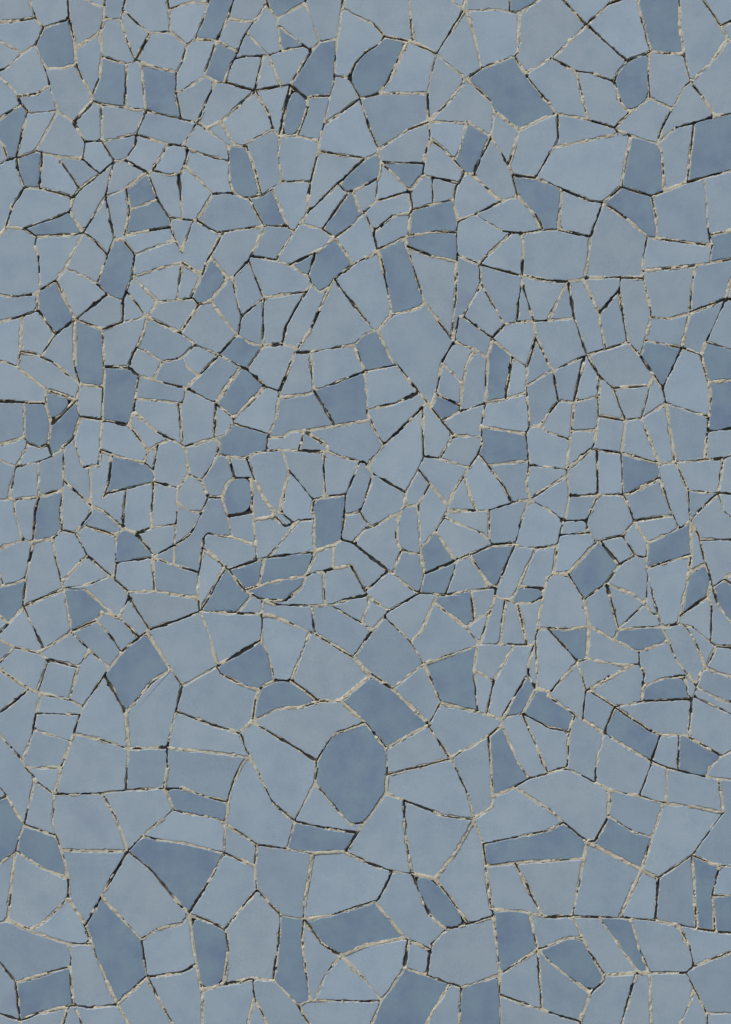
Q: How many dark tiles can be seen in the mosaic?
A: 109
